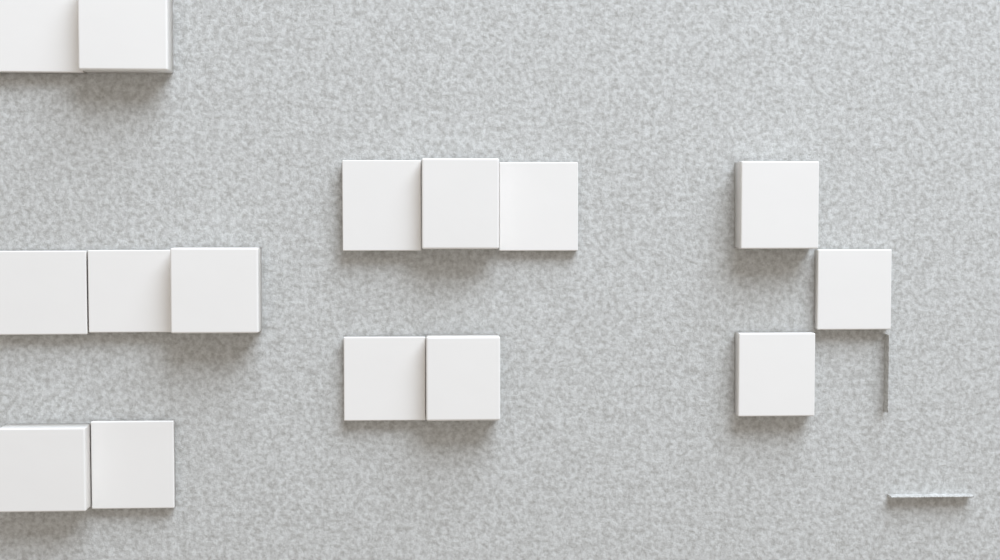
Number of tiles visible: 15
